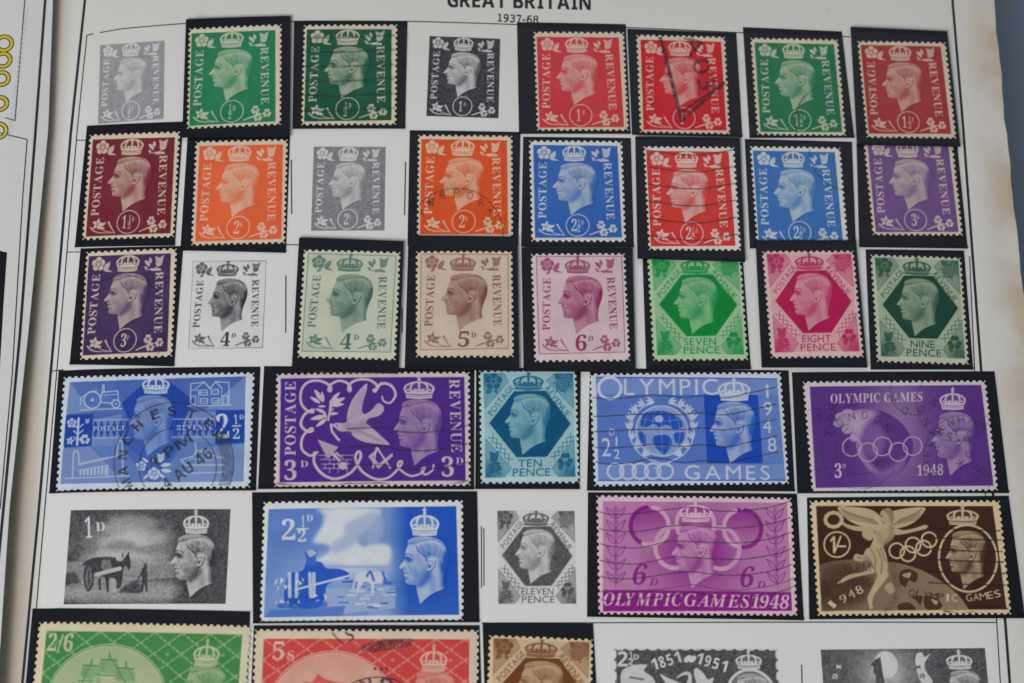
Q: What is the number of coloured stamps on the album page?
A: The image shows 31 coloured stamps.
